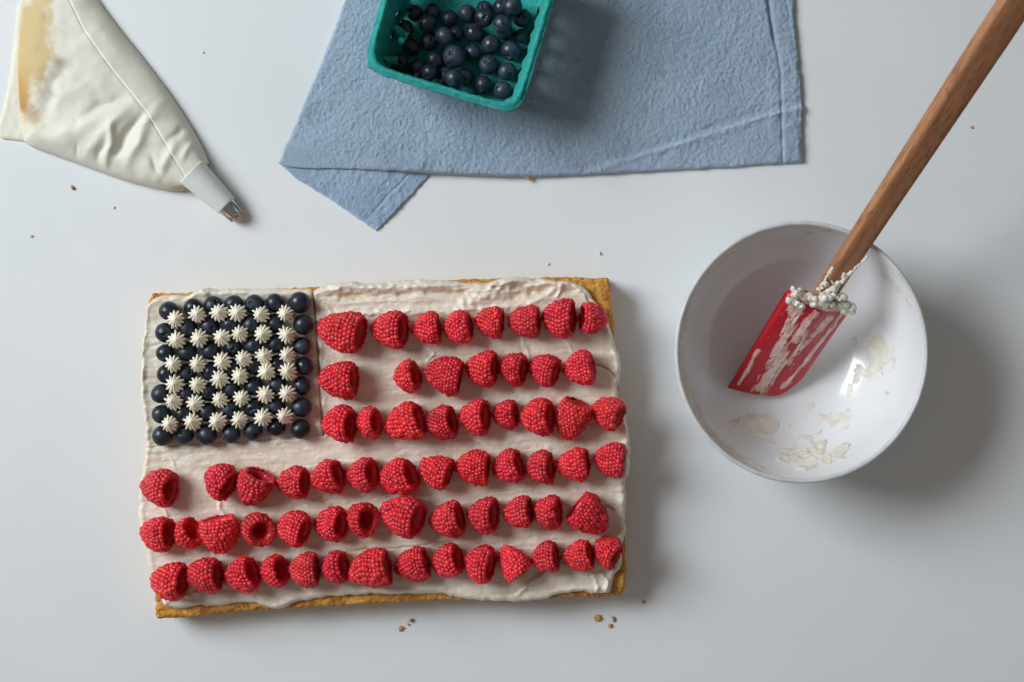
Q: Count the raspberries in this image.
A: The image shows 64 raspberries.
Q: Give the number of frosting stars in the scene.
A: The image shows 36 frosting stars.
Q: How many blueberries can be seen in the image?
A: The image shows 83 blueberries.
